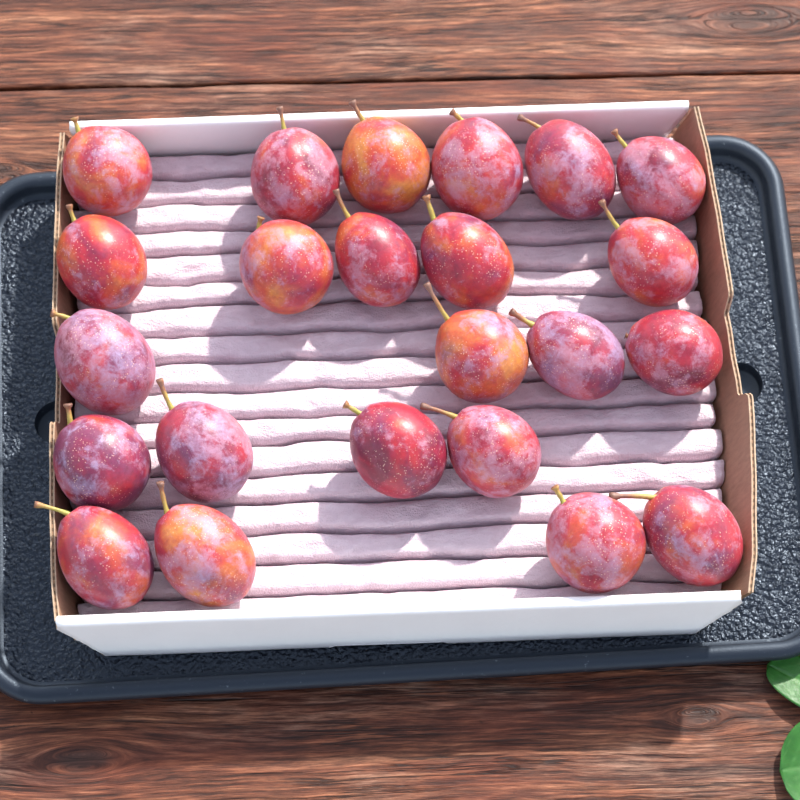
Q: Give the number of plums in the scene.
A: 23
